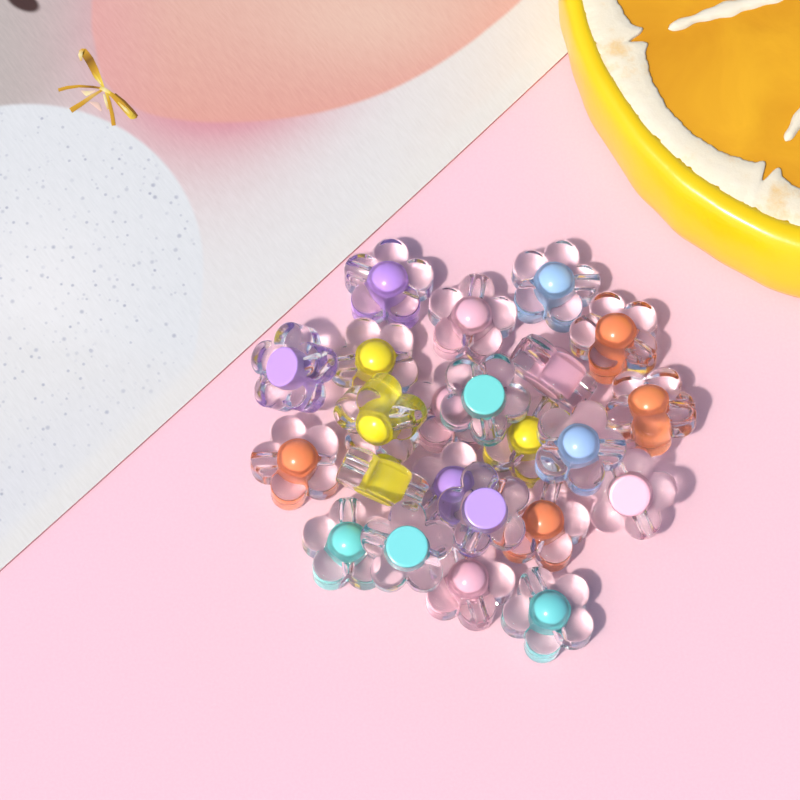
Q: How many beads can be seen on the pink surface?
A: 23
